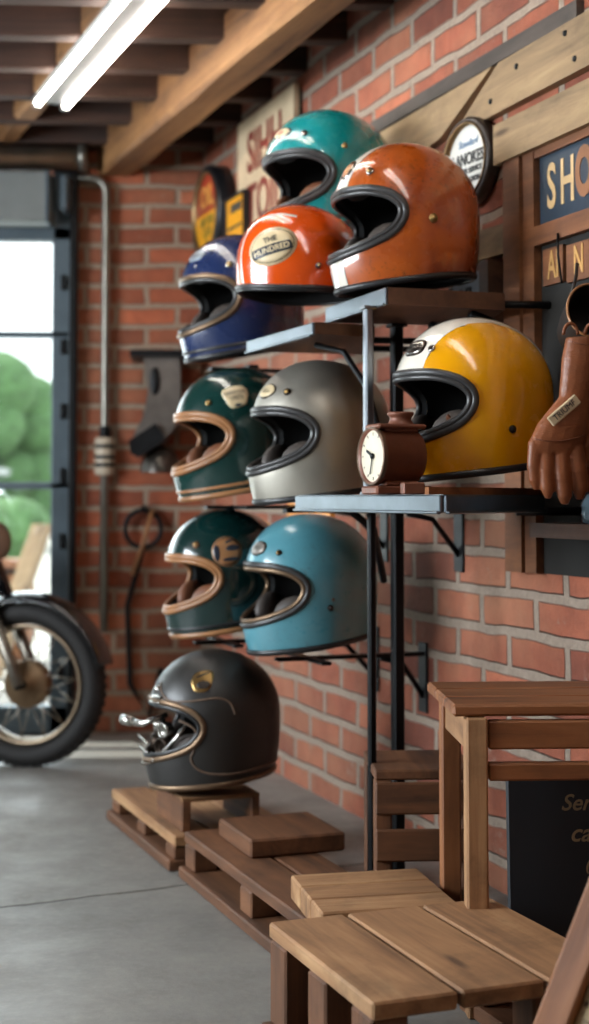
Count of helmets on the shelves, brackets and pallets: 10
